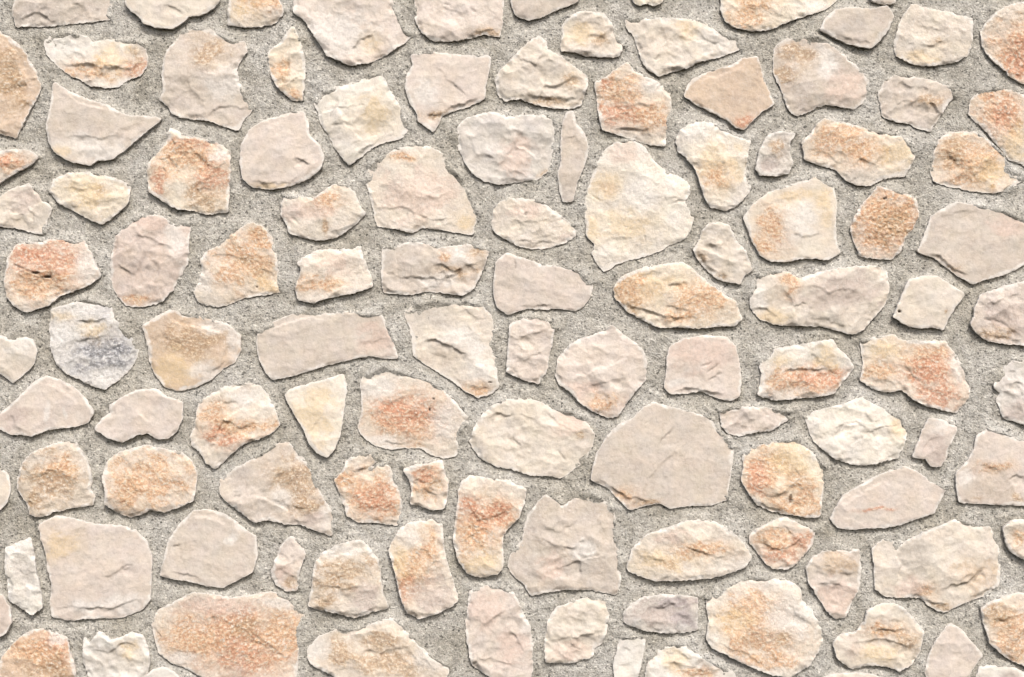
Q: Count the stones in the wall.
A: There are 116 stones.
